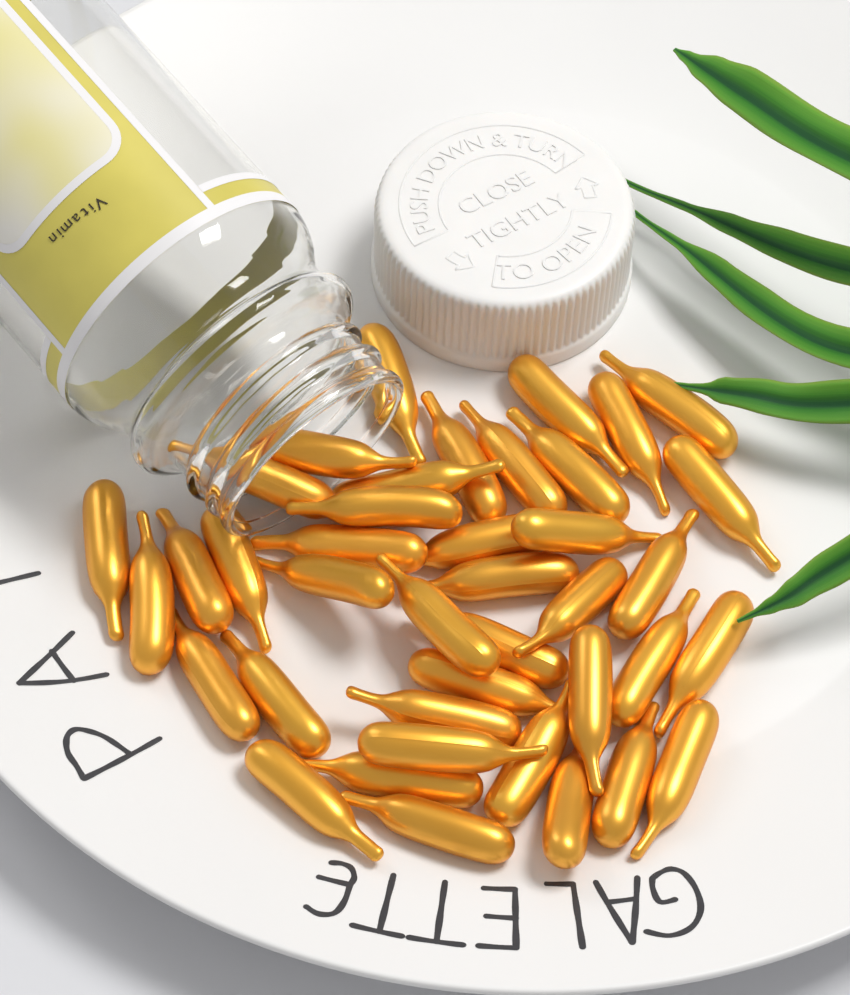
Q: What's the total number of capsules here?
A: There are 40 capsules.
